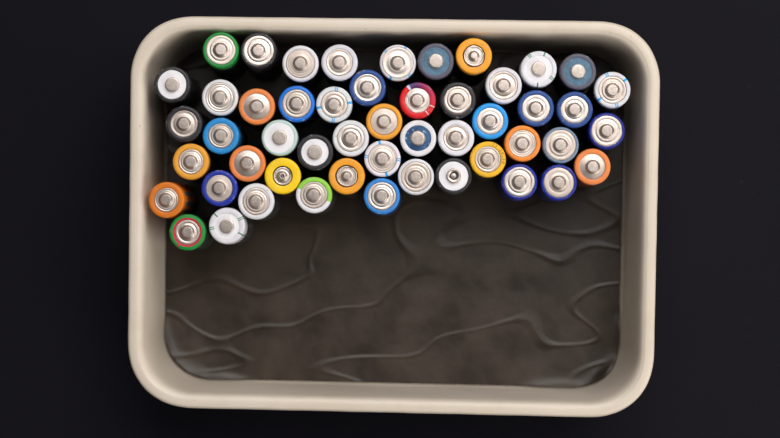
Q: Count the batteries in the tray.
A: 51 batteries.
